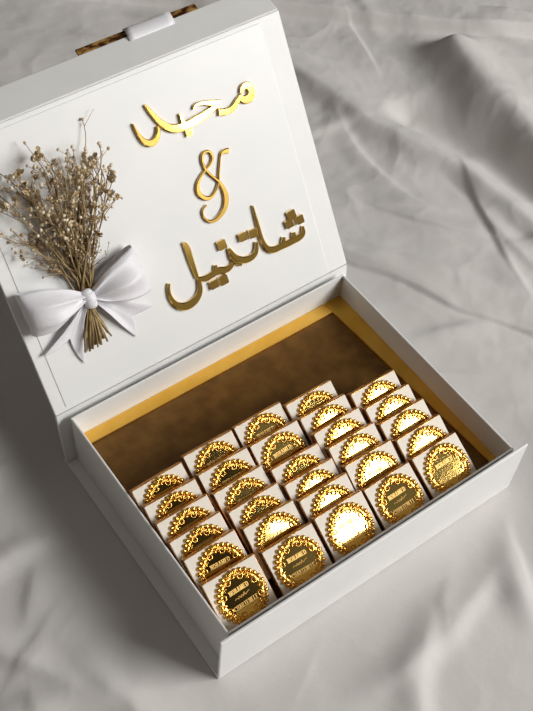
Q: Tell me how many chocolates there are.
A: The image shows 29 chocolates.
